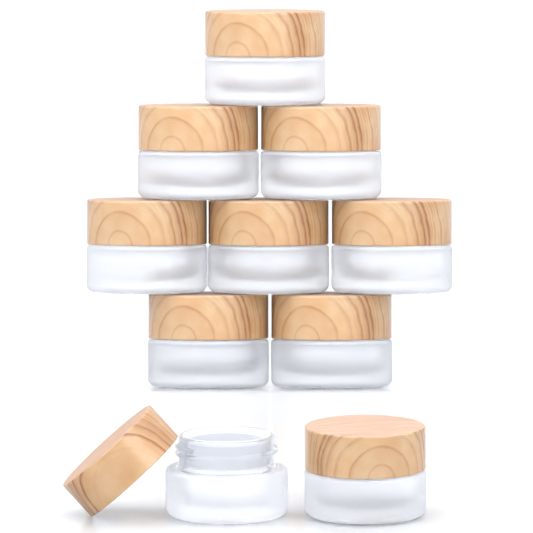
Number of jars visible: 10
